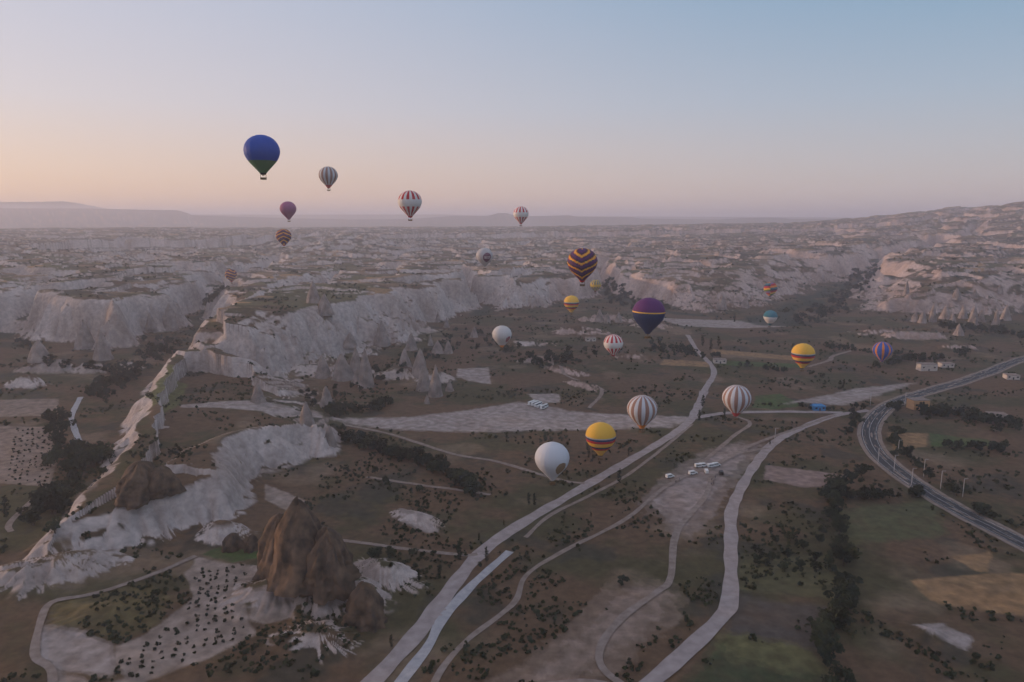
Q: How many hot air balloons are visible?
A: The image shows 22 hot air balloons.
